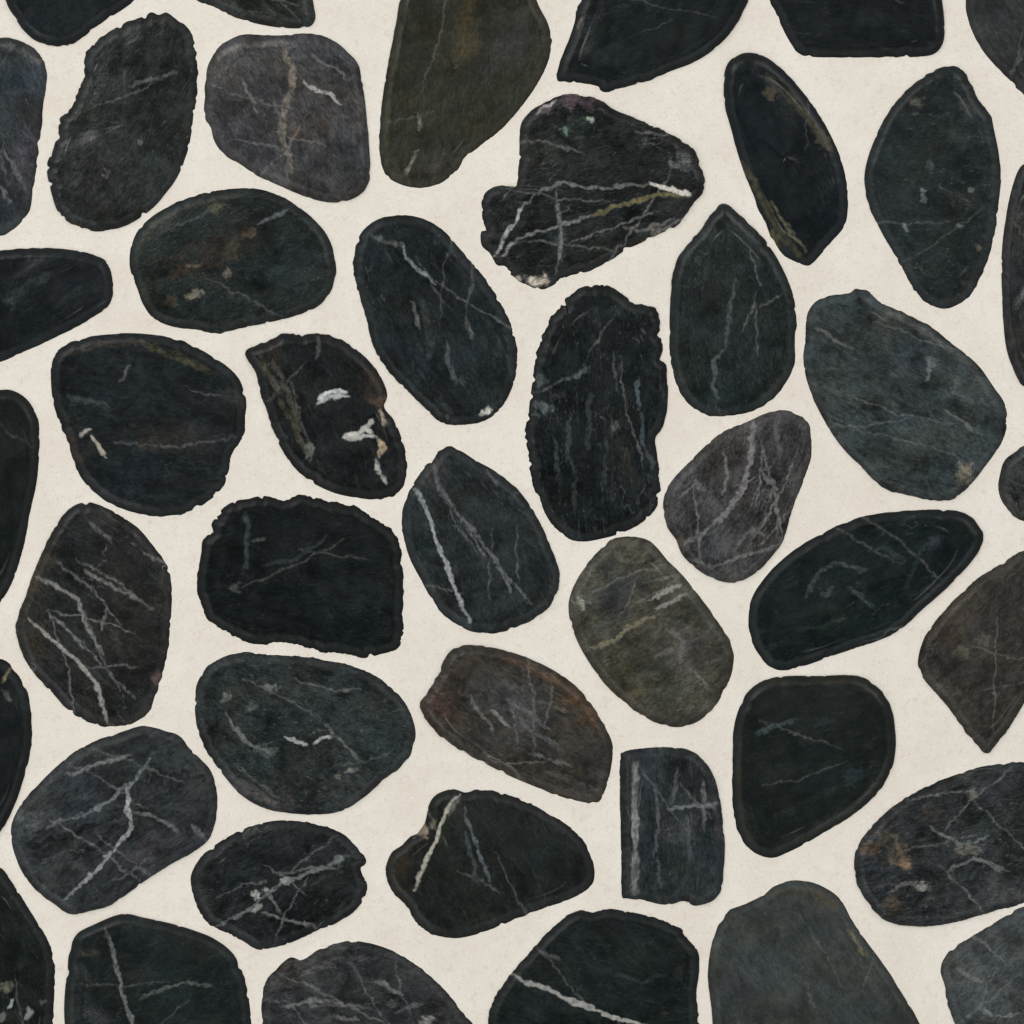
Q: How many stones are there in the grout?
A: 45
